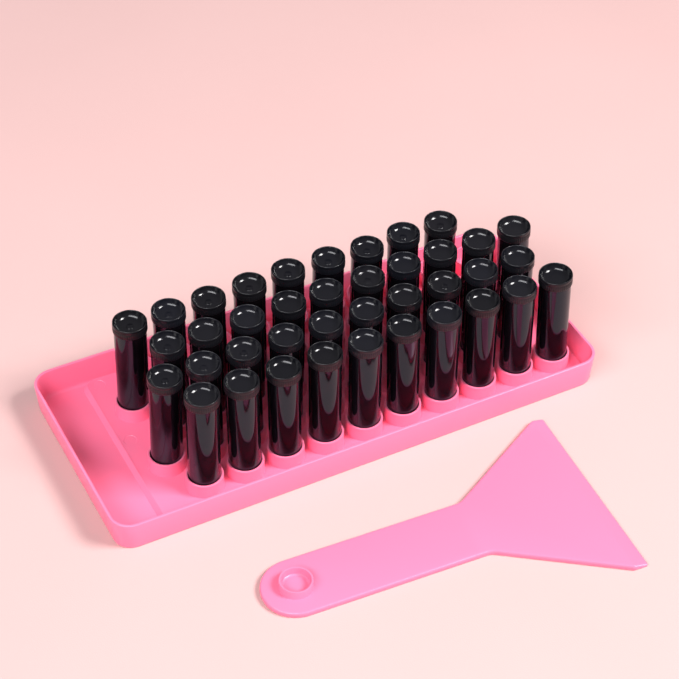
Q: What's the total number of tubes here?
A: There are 39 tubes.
